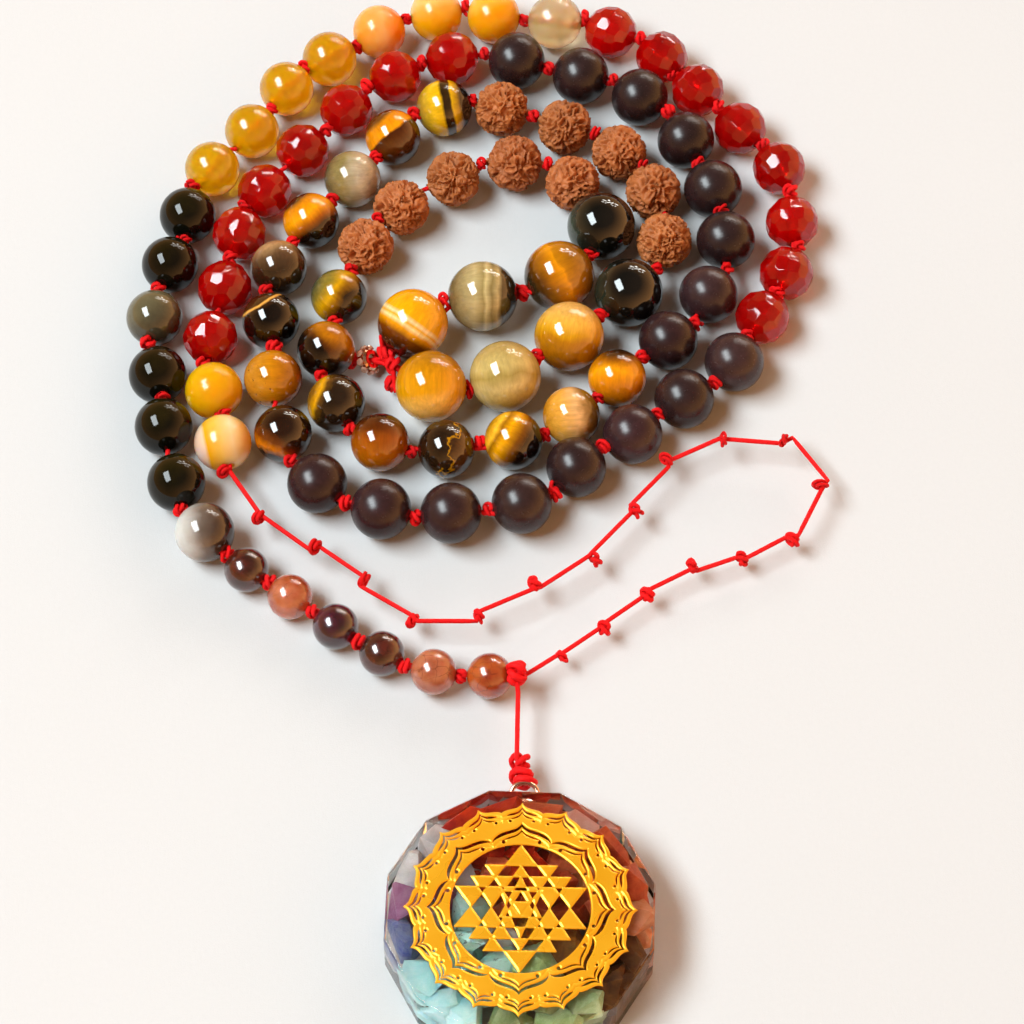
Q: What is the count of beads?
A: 89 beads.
